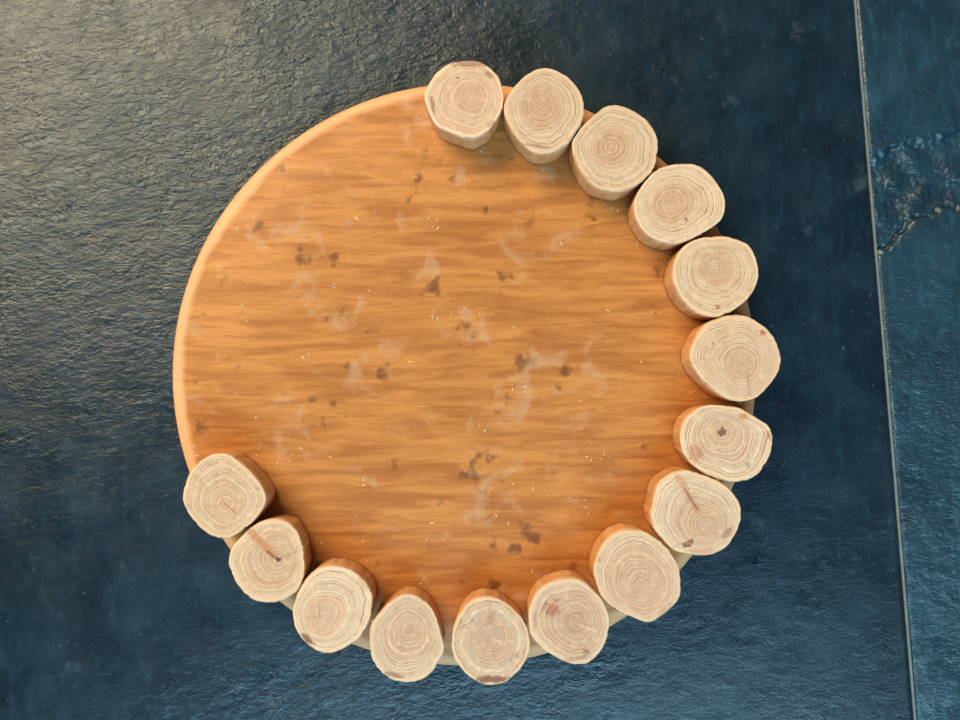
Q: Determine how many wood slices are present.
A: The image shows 15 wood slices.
